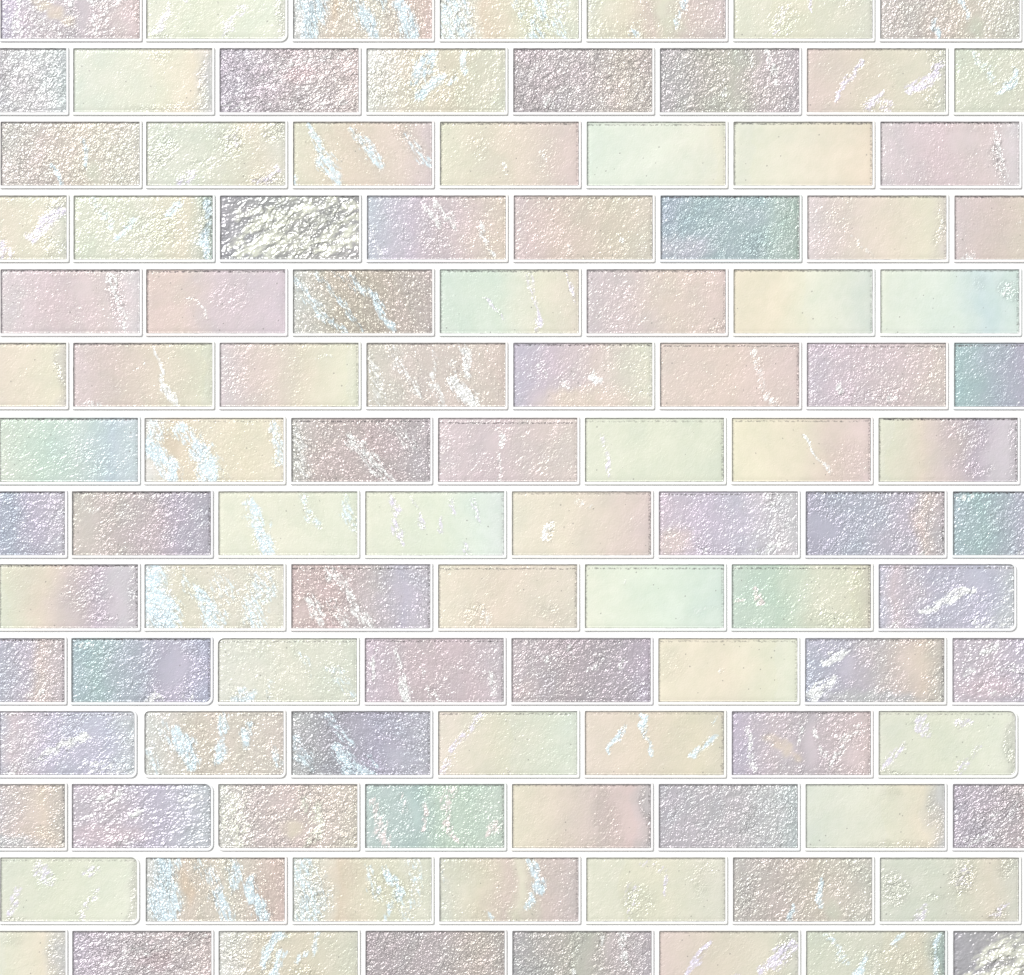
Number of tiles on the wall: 105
